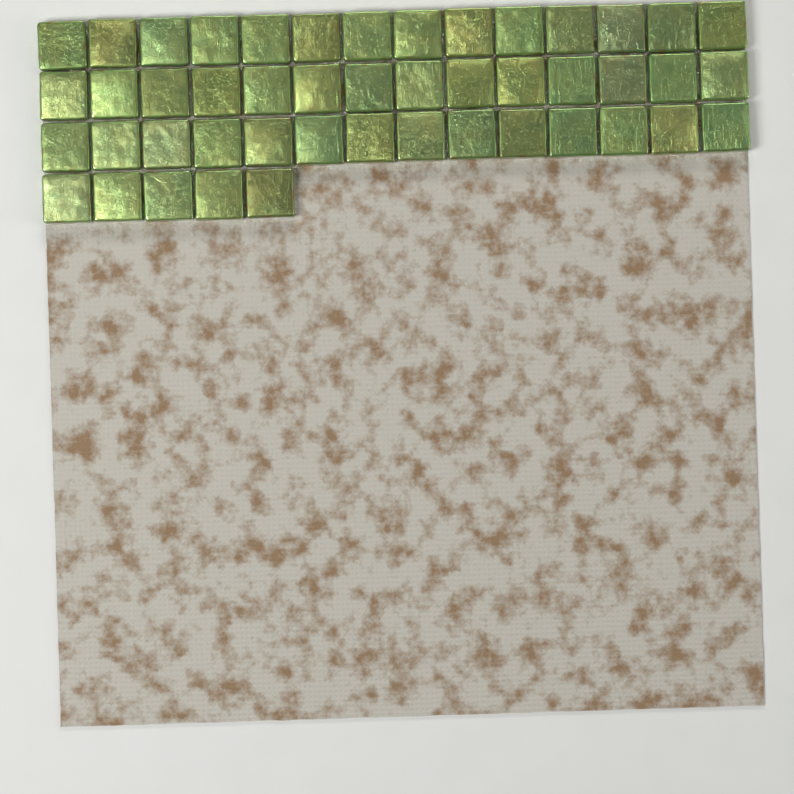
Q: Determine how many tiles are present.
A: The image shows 47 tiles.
